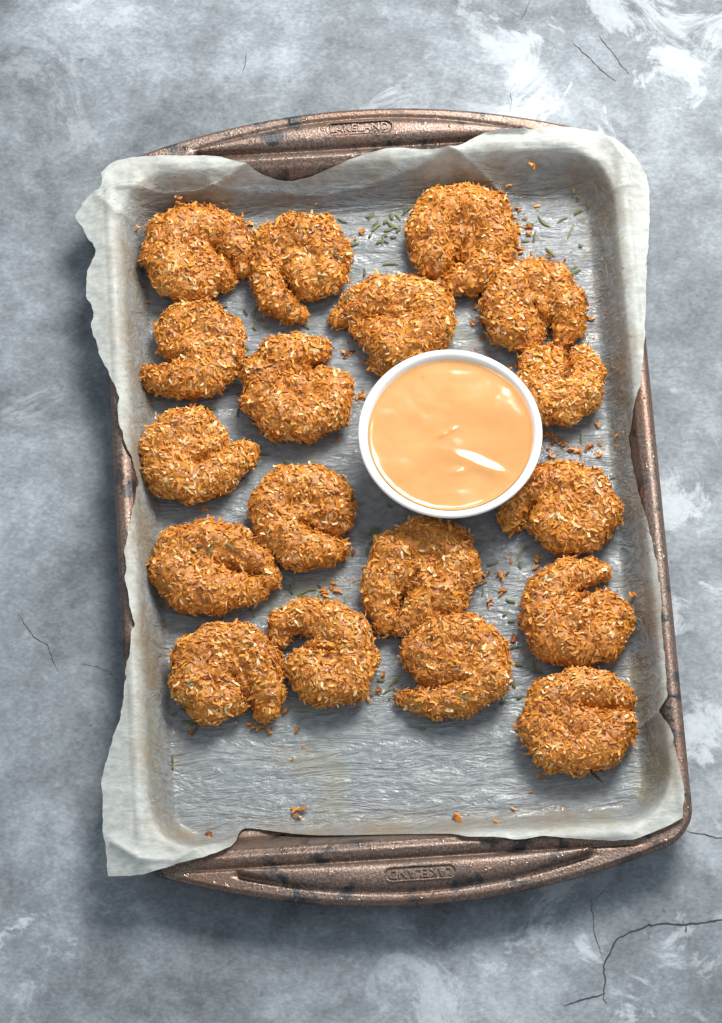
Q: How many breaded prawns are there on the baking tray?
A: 18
